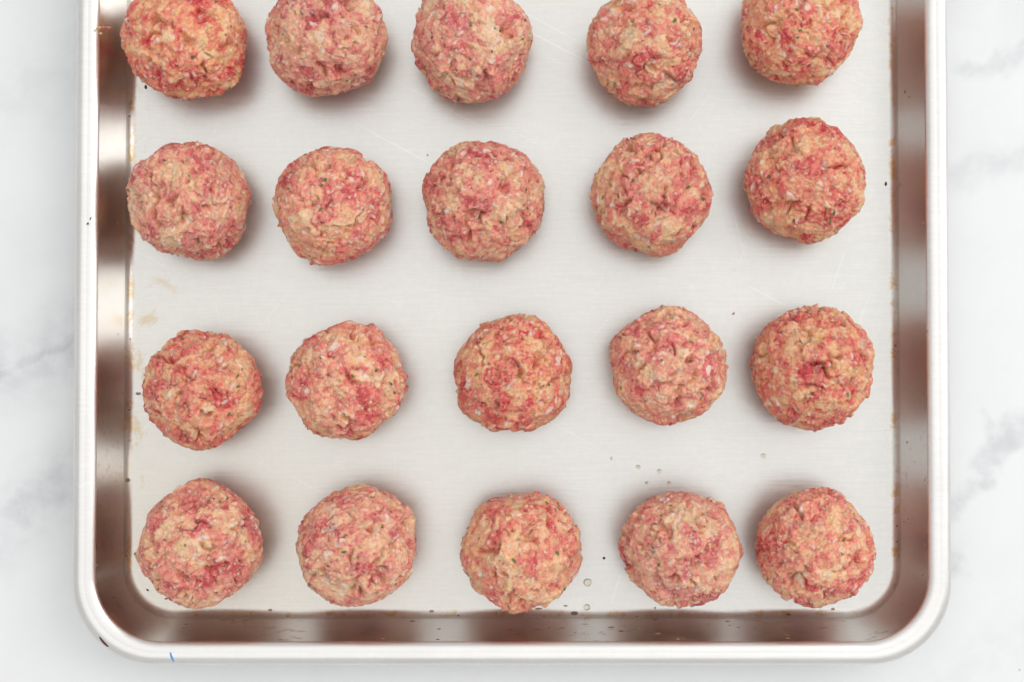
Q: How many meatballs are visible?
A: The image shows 20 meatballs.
